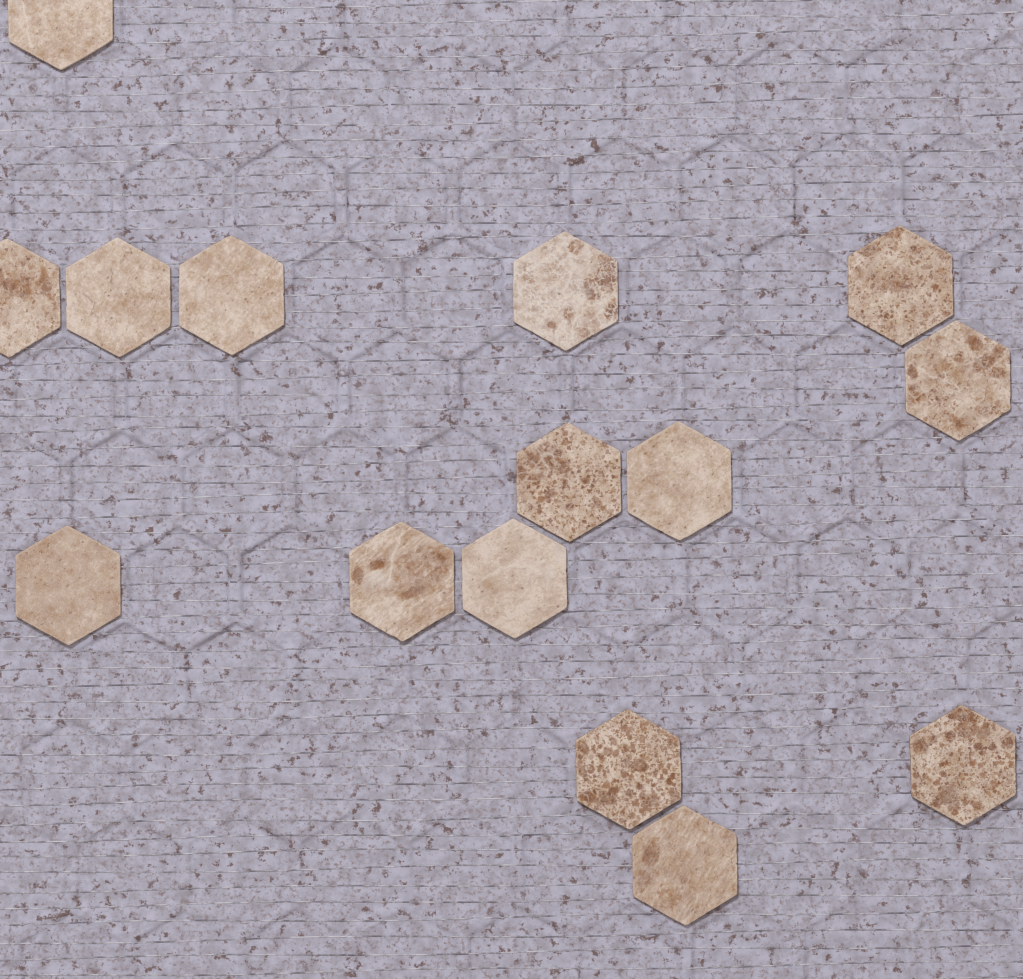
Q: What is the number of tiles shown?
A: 15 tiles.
